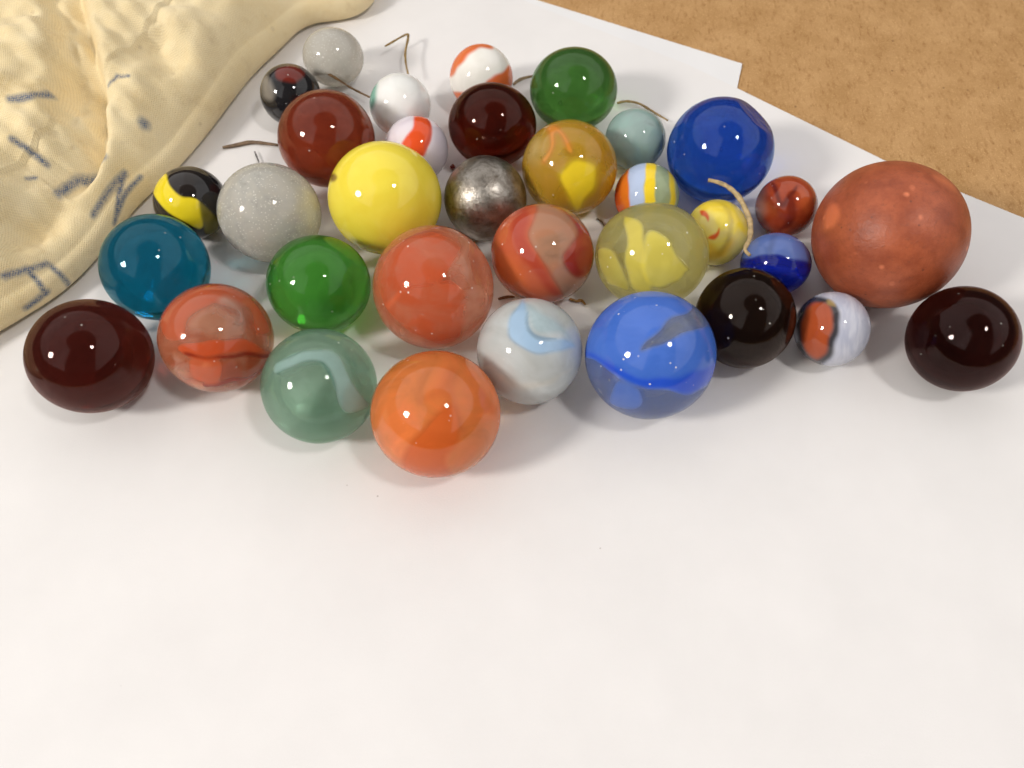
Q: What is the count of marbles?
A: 34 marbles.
